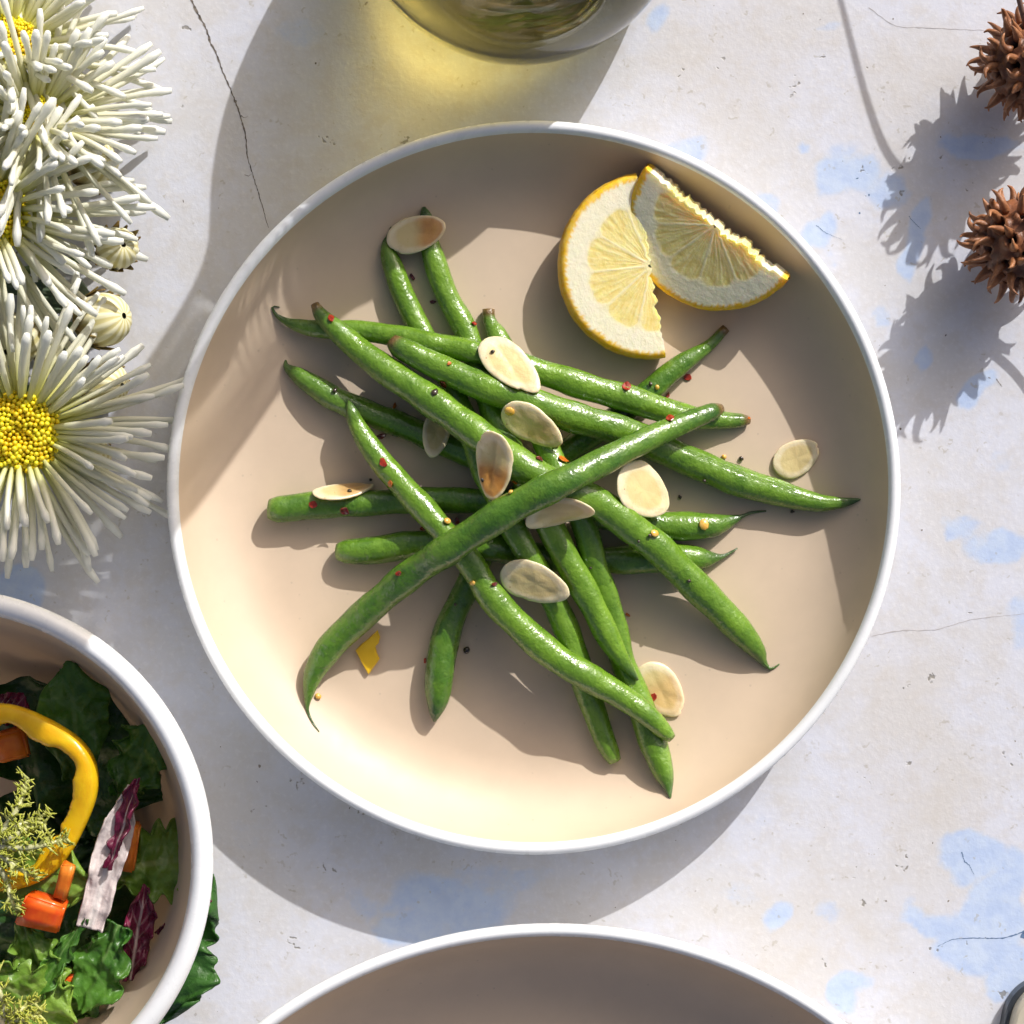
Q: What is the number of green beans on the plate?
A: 12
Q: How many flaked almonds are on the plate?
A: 11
